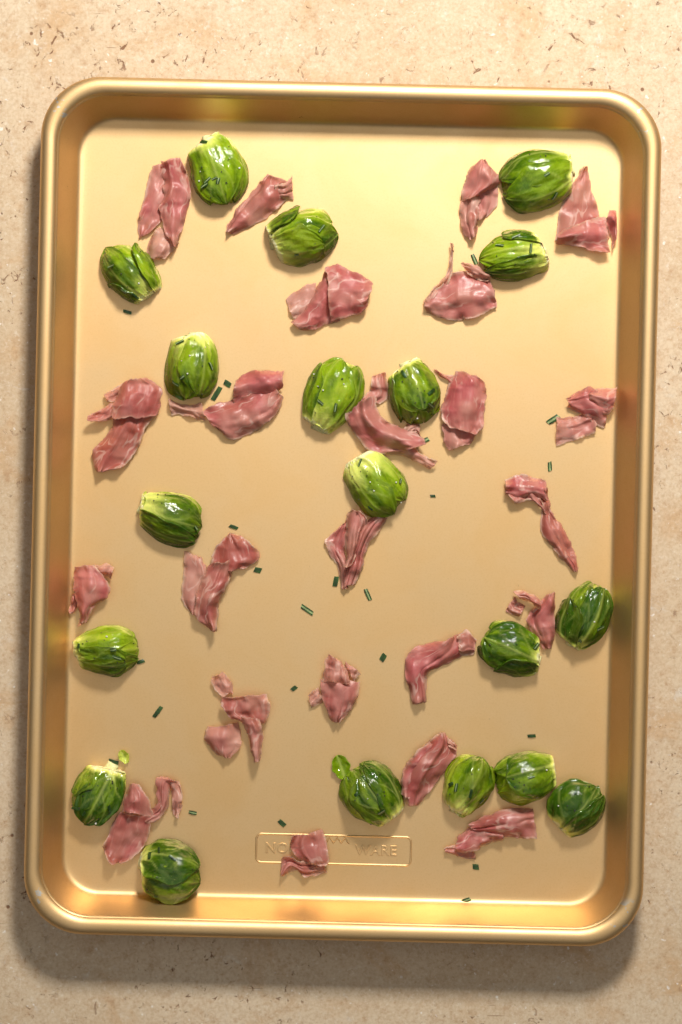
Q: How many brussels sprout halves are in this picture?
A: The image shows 19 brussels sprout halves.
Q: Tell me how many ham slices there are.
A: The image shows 23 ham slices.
